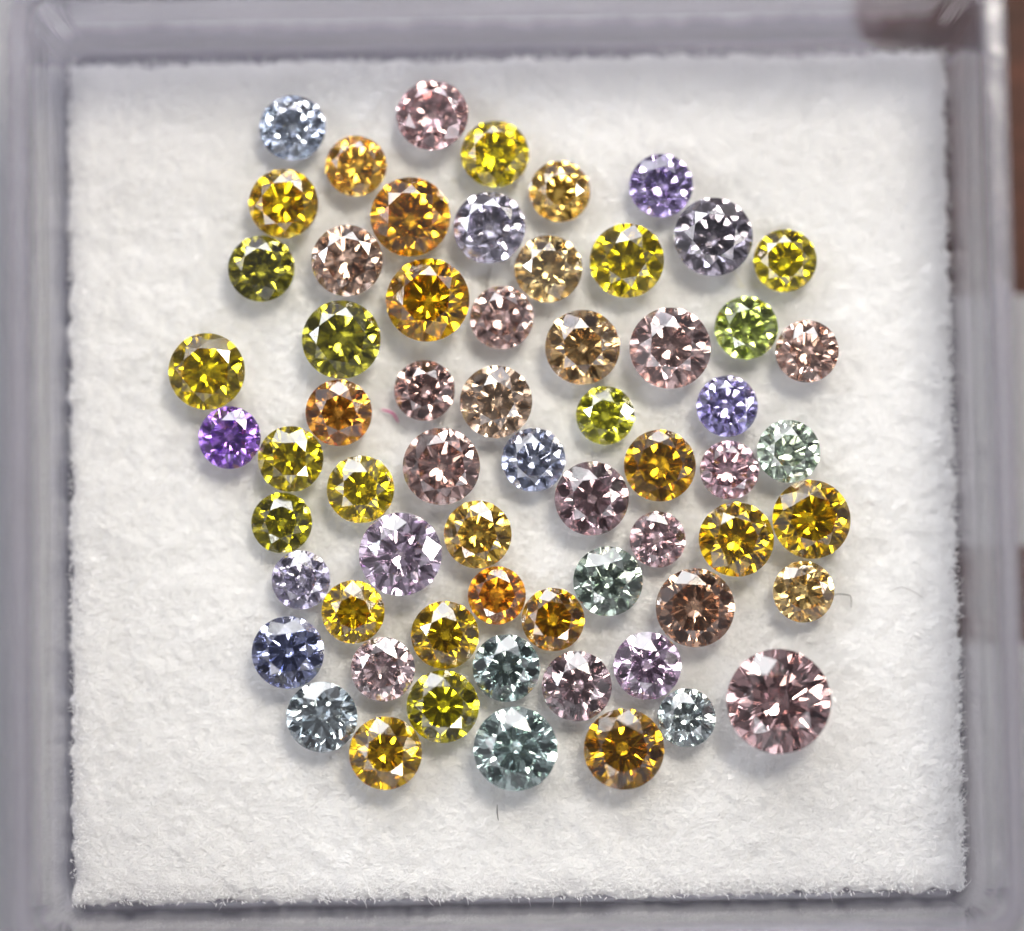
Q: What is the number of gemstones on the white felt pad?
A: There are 63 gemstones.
